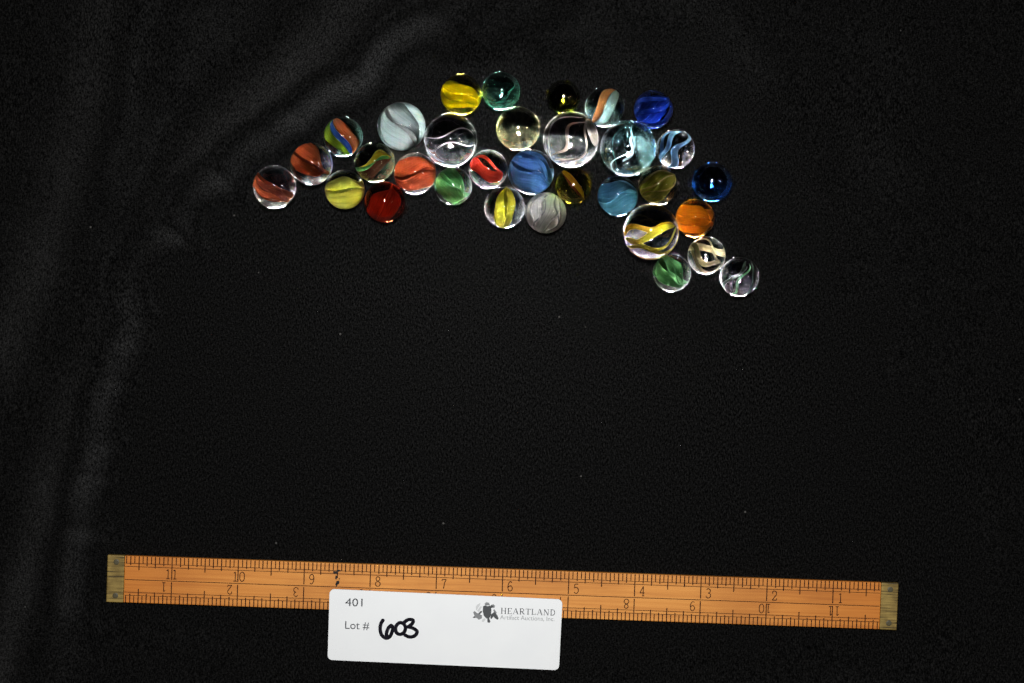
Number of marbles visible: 32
